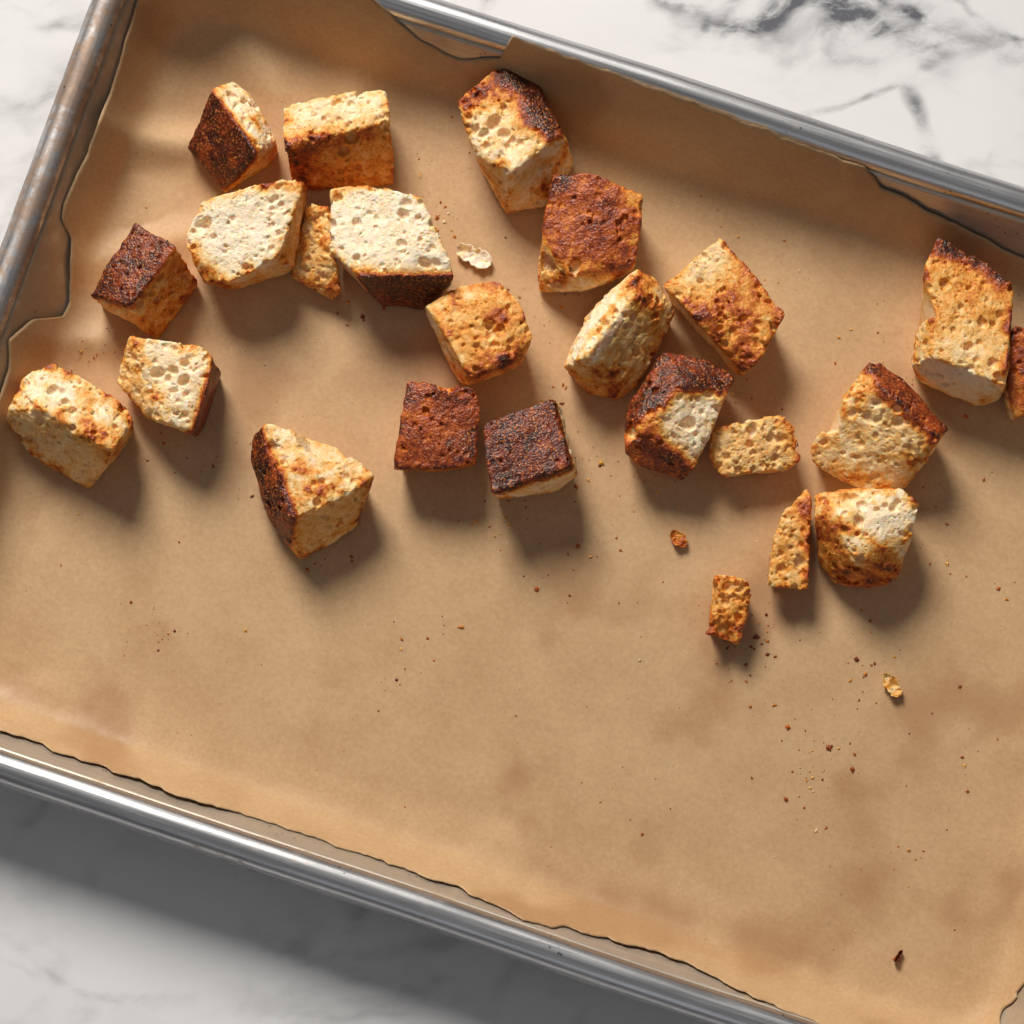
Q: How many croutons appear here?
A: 24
